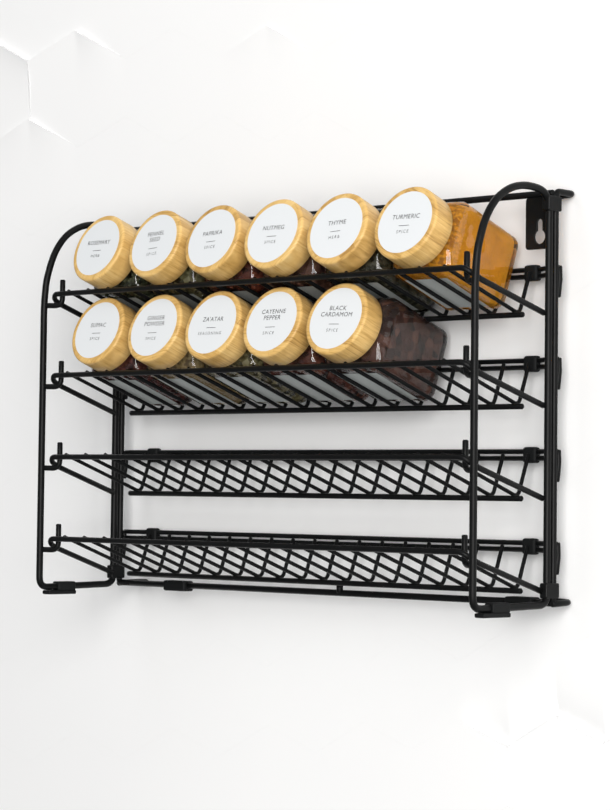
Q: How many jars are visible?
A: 11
